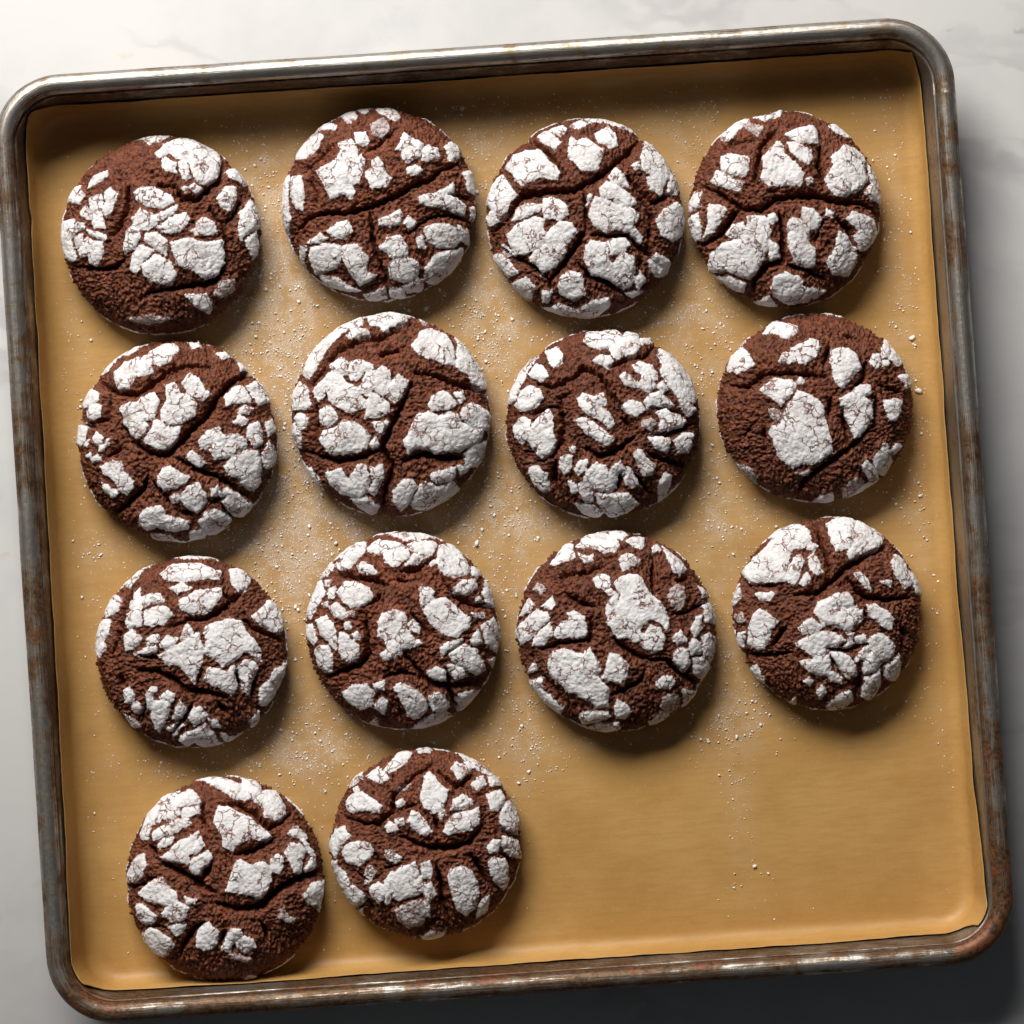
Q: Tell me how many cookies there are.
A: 14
